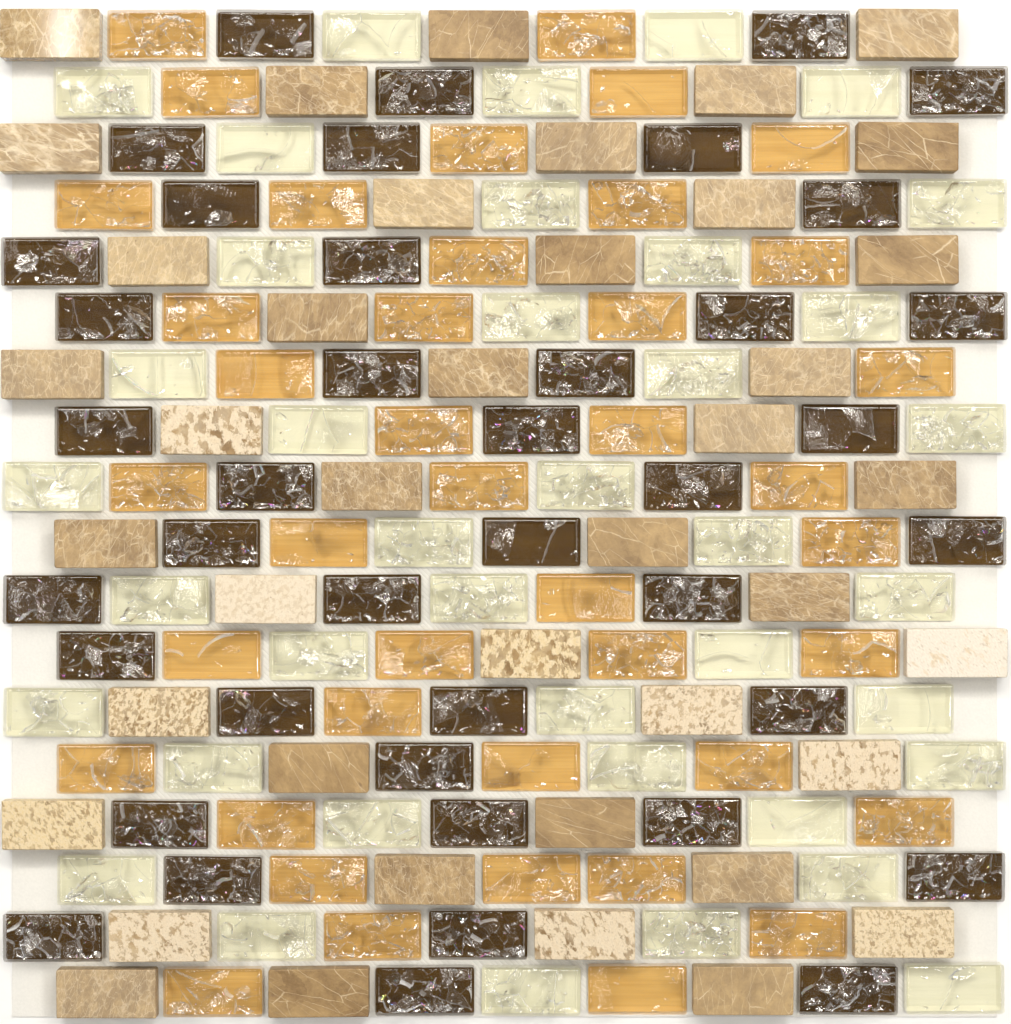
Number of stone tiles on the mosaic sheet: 41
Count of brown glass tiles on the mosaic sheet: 41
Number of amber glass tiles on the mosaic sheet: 41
